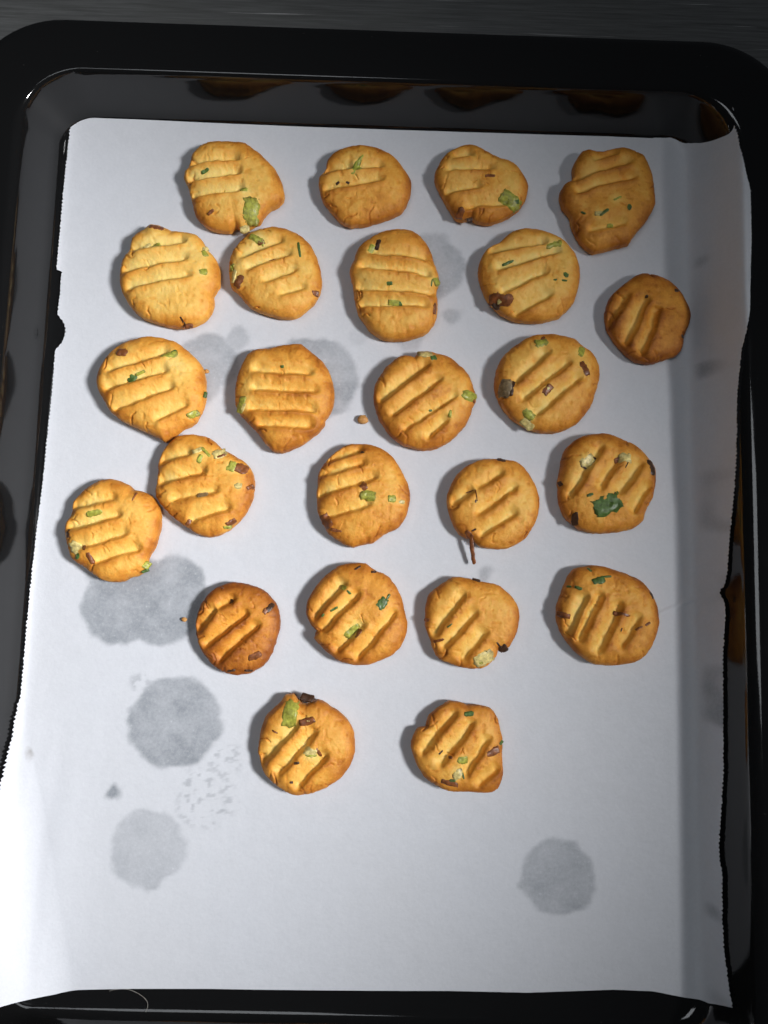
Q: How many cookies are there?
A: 24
